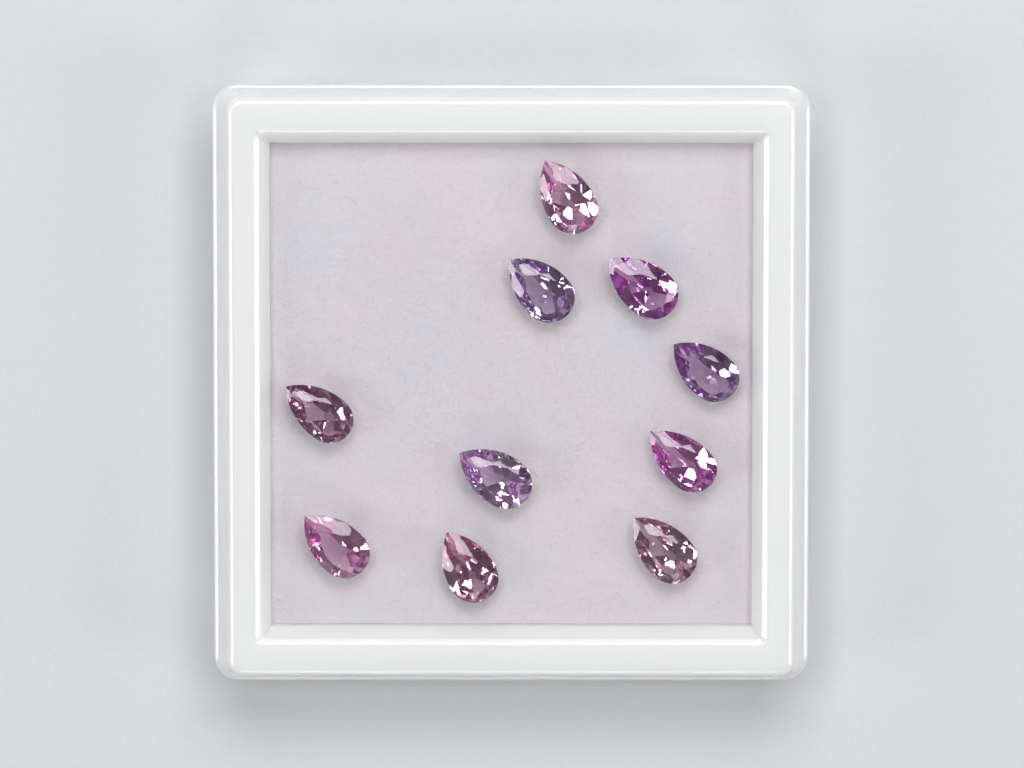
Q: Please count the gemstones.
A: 10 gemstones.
